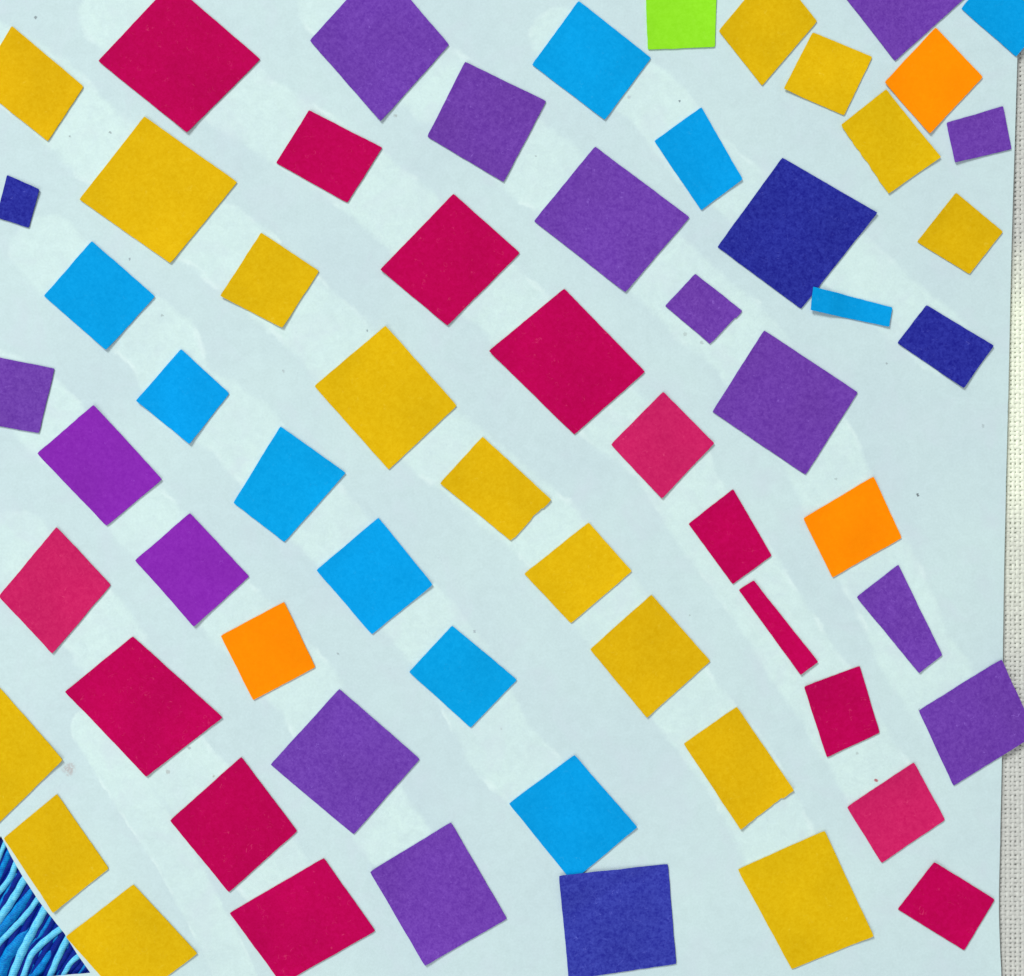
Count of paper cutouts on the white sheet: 62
